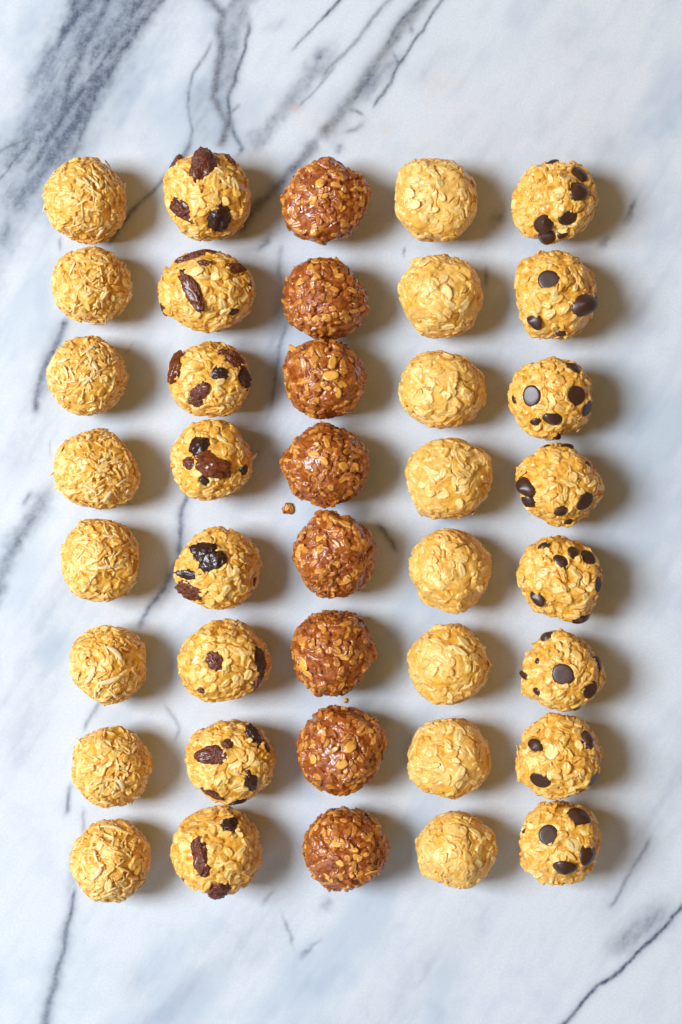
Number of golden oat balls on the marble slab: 32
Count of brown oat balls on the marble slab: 8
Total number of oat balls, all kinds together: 40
